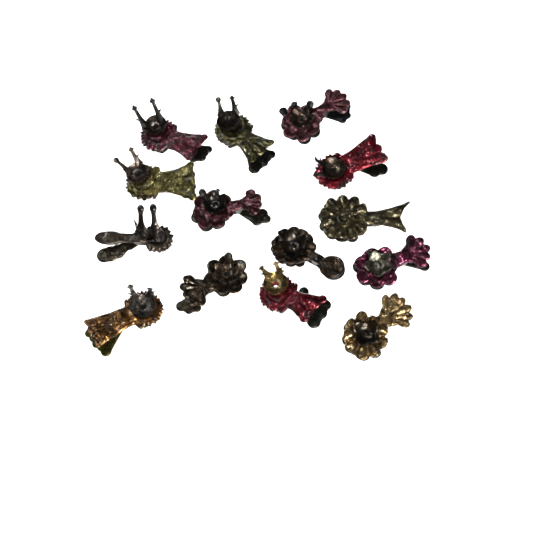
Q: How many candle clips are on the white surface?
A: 14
